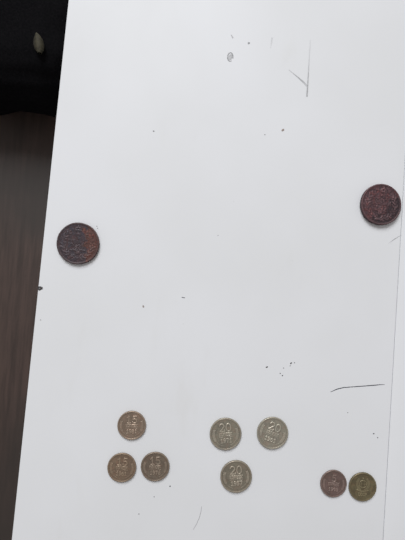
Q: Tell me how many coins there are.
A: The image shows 10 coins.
